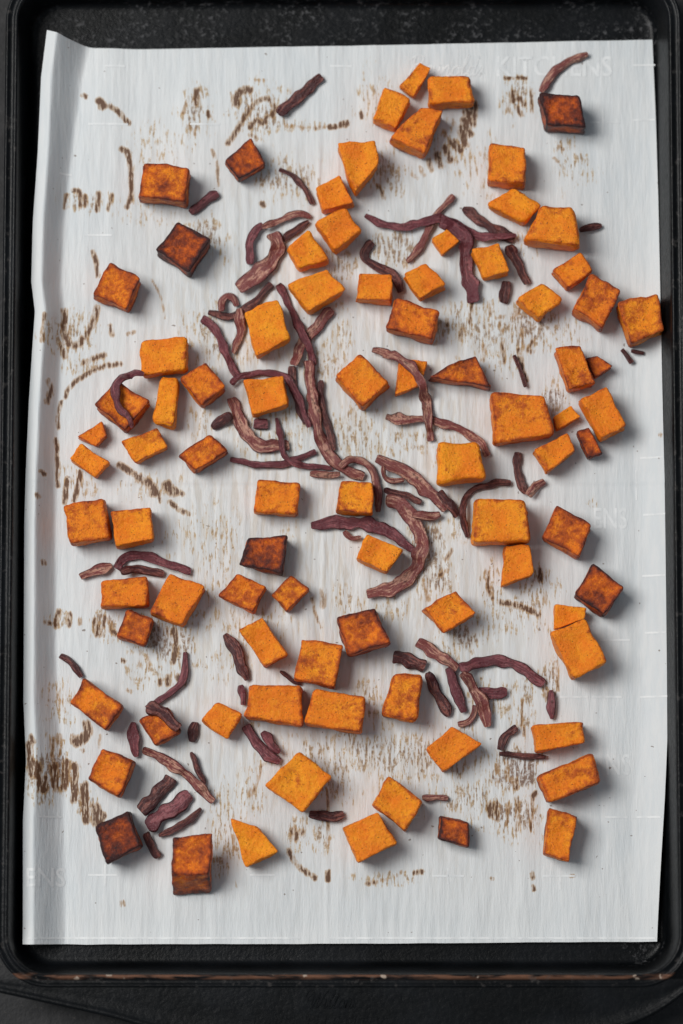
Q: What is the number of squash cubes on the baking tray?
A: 86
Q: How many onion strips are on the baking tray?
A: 82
